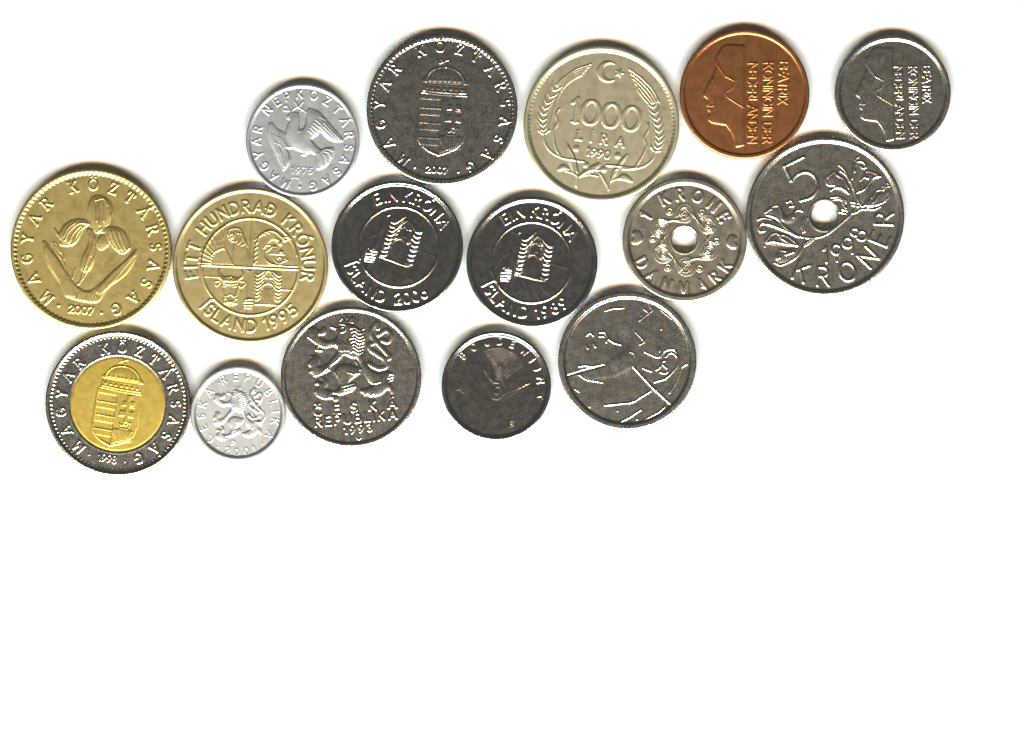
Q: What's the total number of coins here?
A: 16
